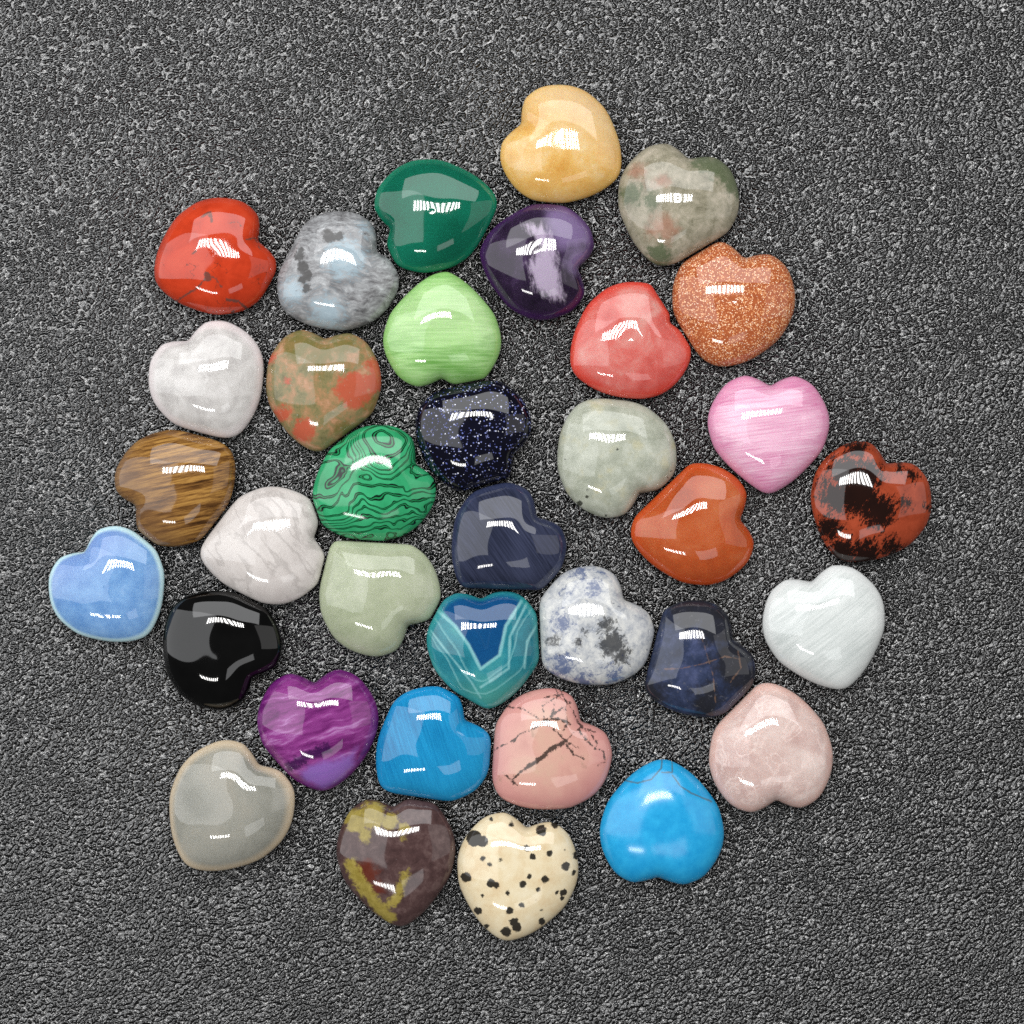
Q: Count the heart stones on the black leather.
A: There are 35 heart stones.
